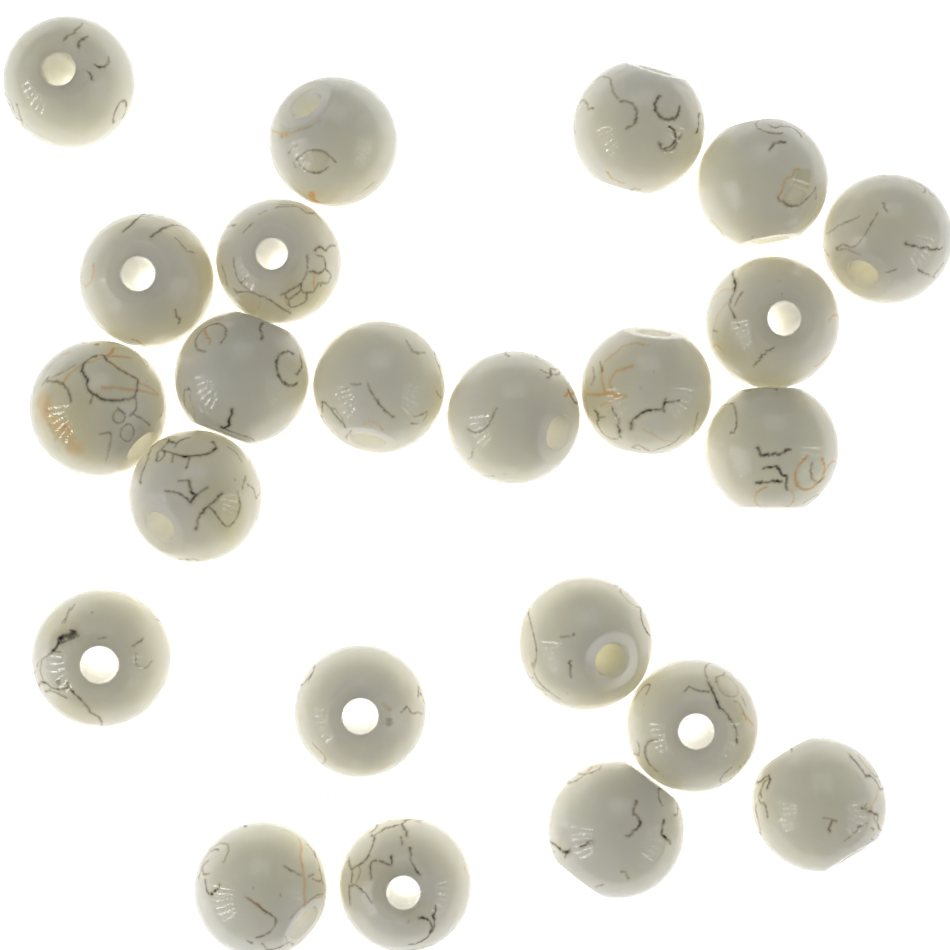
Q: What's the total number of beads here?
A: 23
